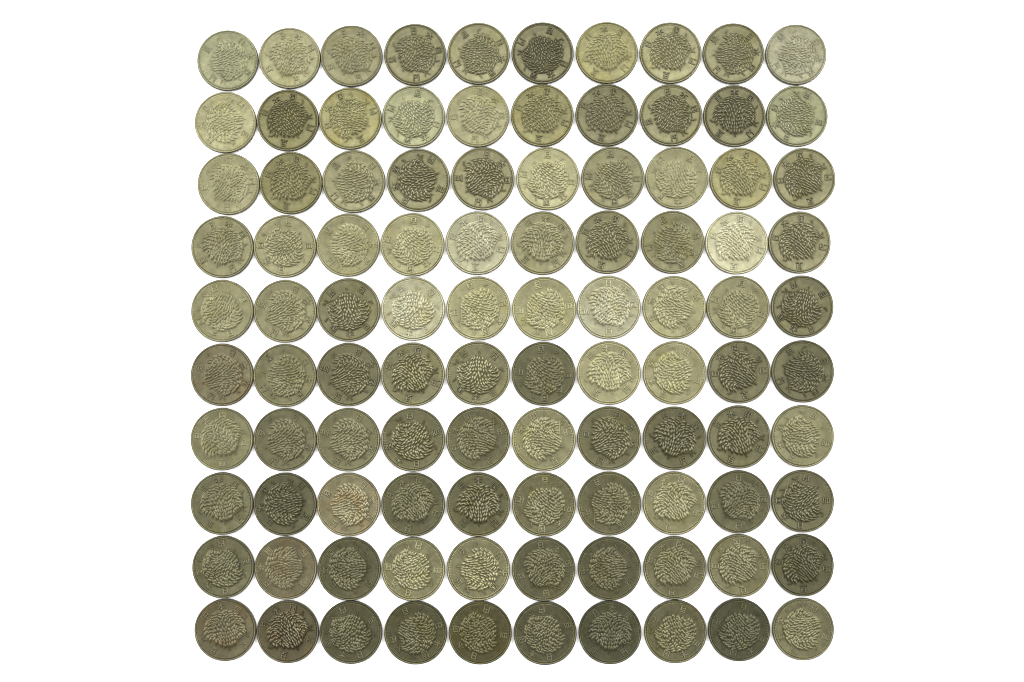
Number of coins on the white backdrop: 100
